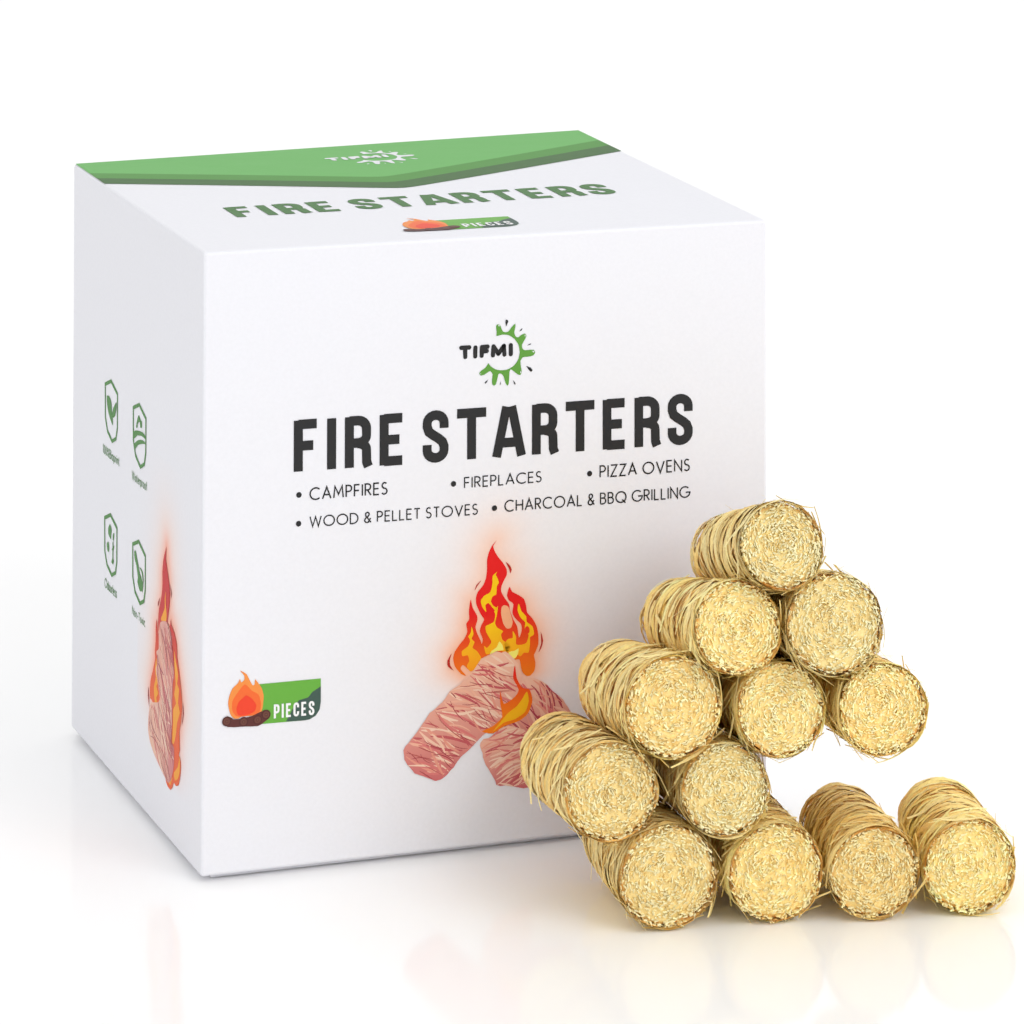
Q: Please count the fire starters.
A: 12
